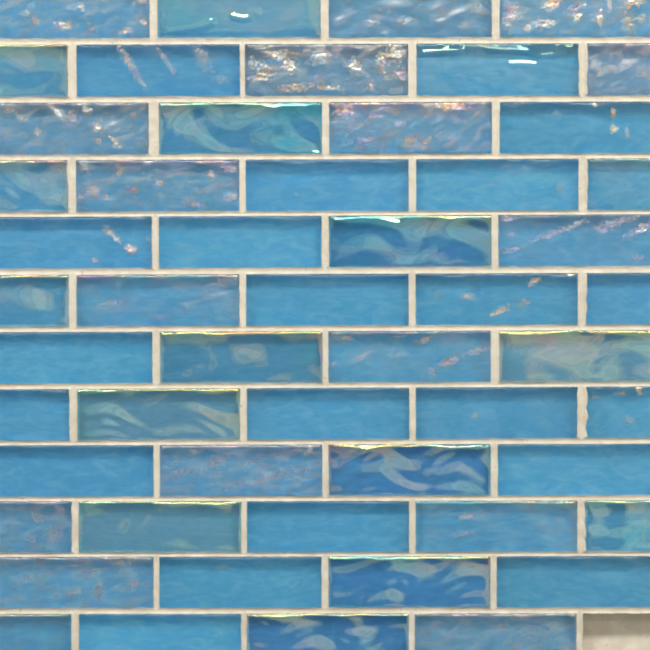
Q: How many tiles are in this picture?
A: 53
